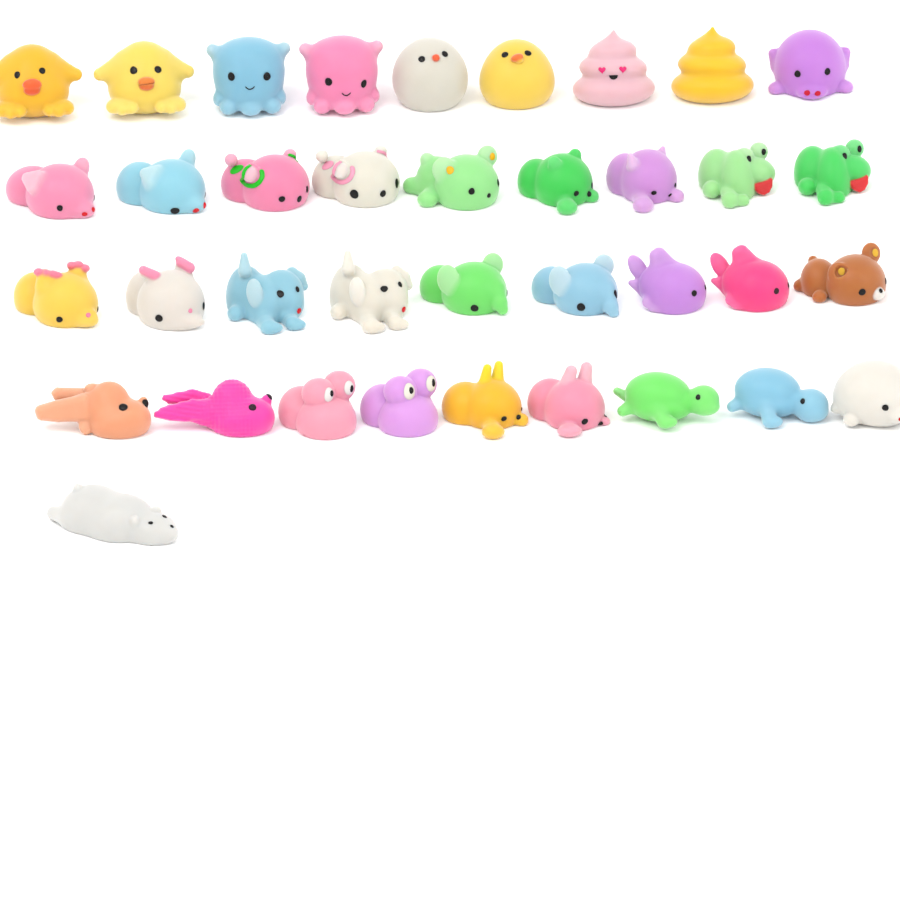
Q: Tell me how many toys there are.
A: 37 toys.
